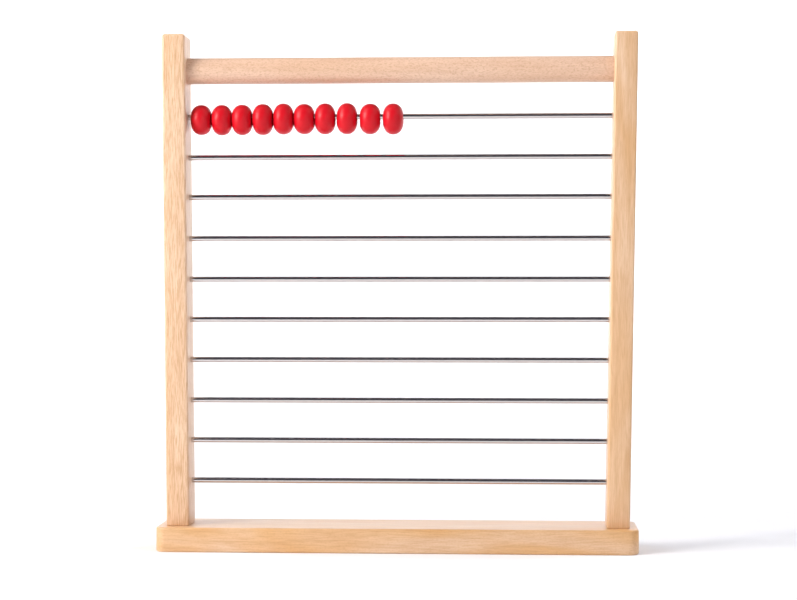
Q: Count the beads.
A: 10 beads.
